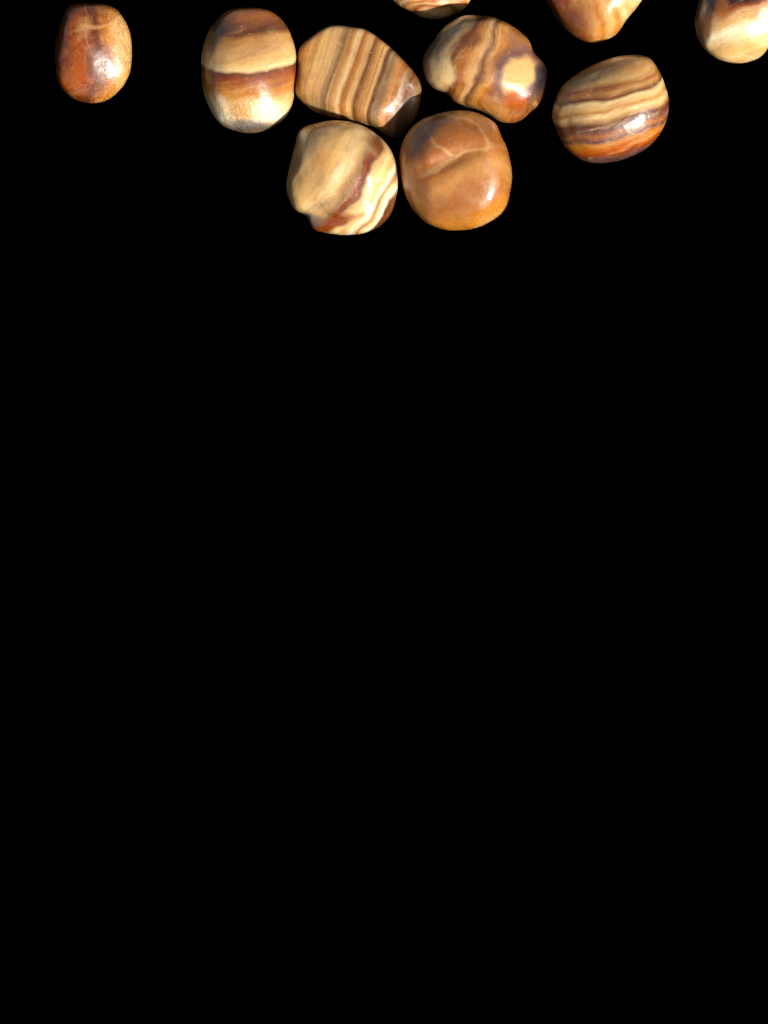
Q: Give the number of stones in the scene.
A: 10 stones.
